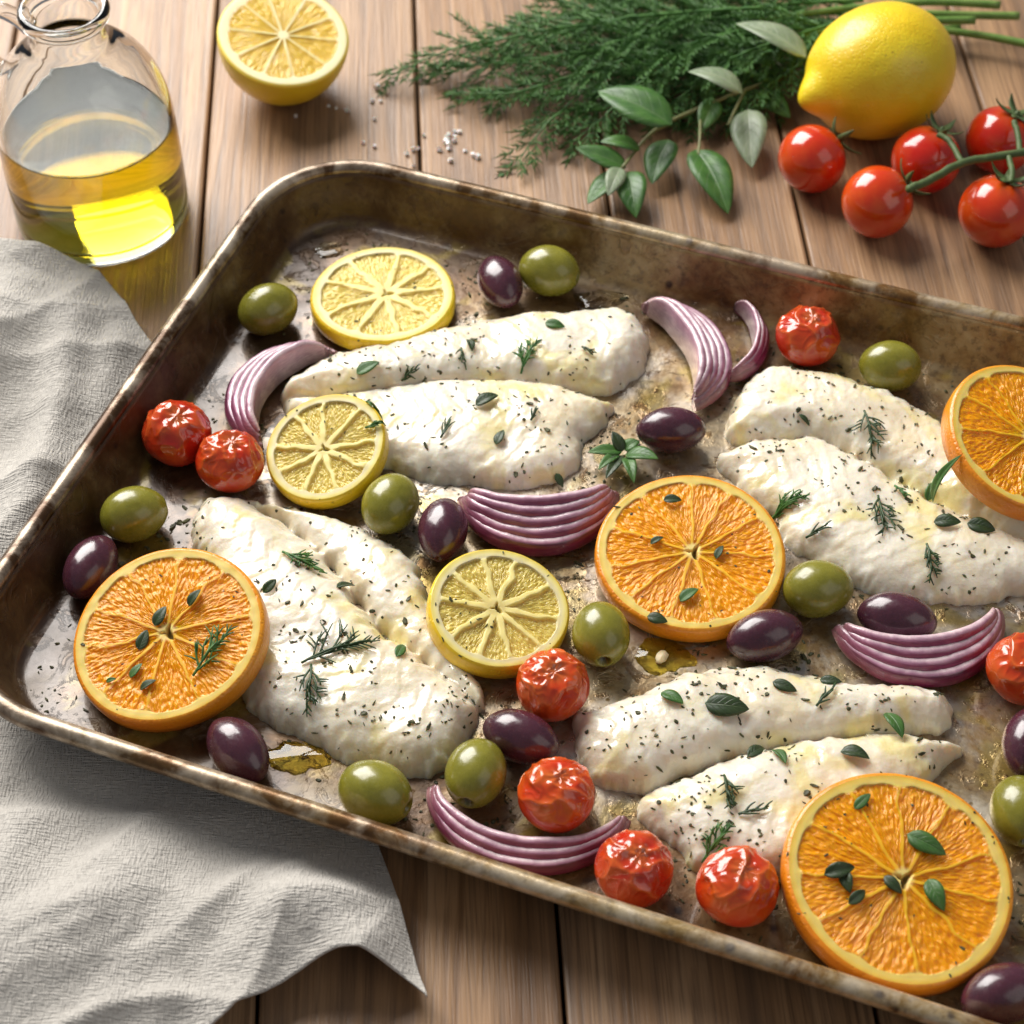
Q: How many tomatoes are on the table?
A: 13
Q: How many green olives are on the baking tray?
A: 10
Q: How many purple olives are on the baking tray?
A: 10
